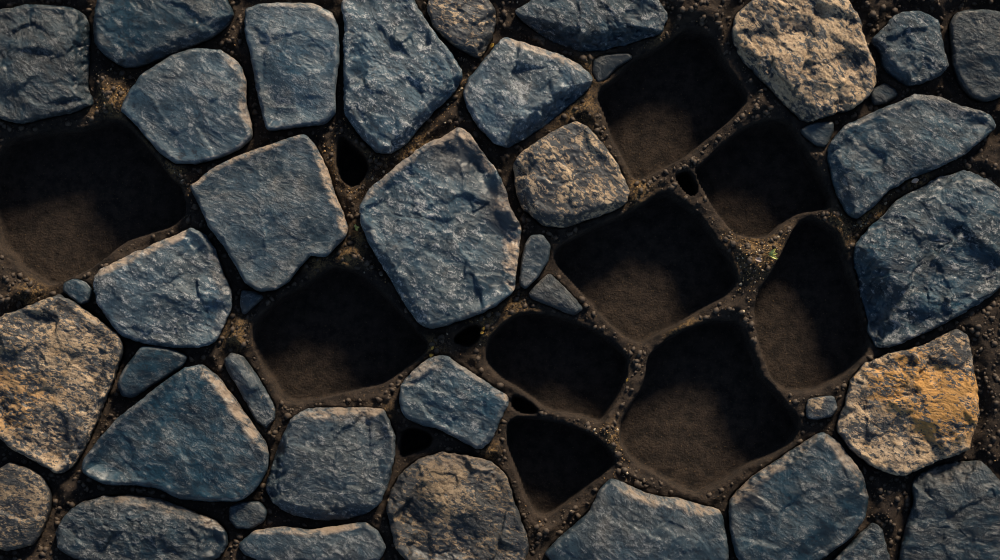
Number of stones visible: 41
